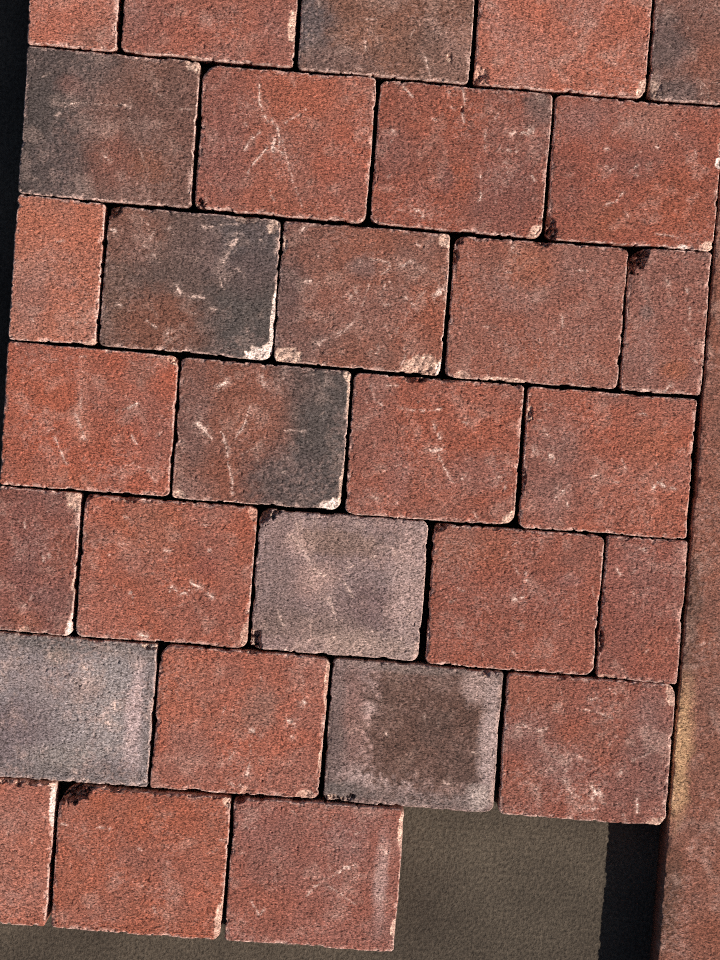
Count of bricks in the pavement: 30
